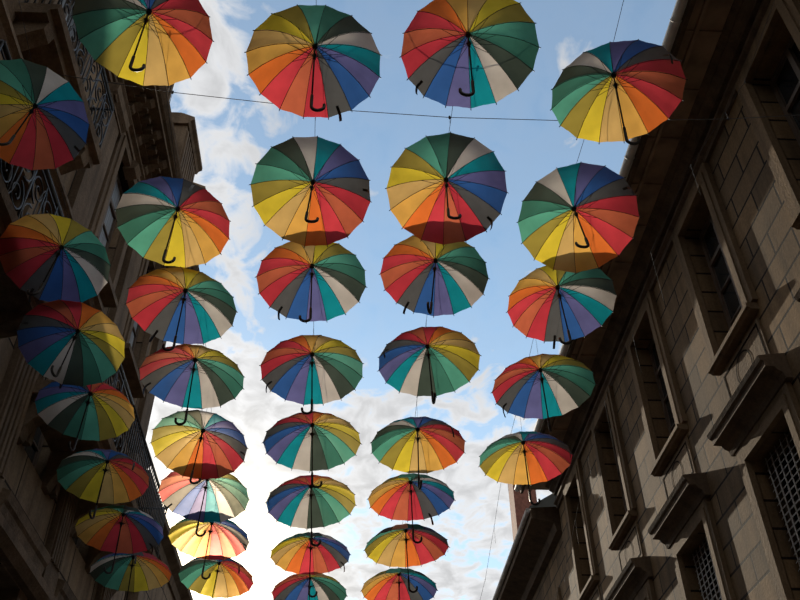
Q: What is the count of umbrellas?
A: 36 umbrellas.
